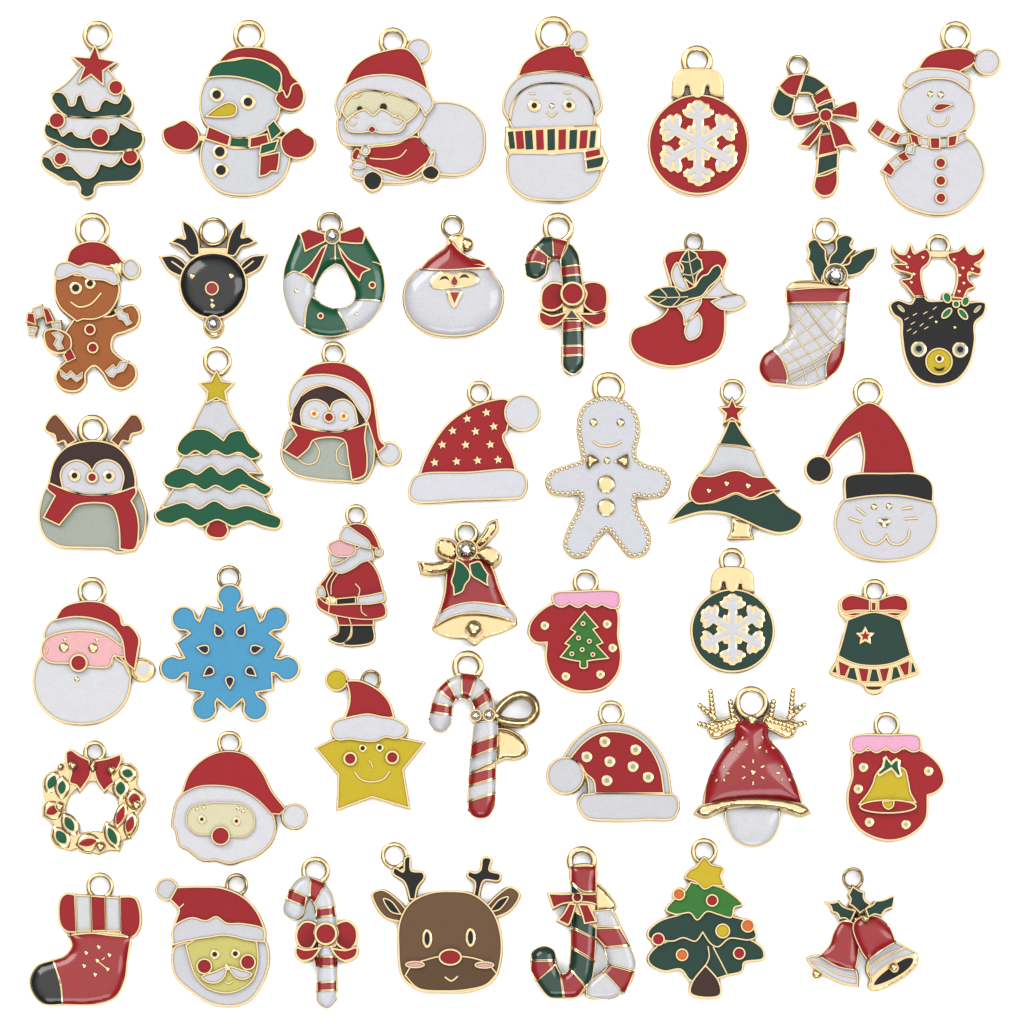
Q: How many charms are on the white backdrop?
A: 43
